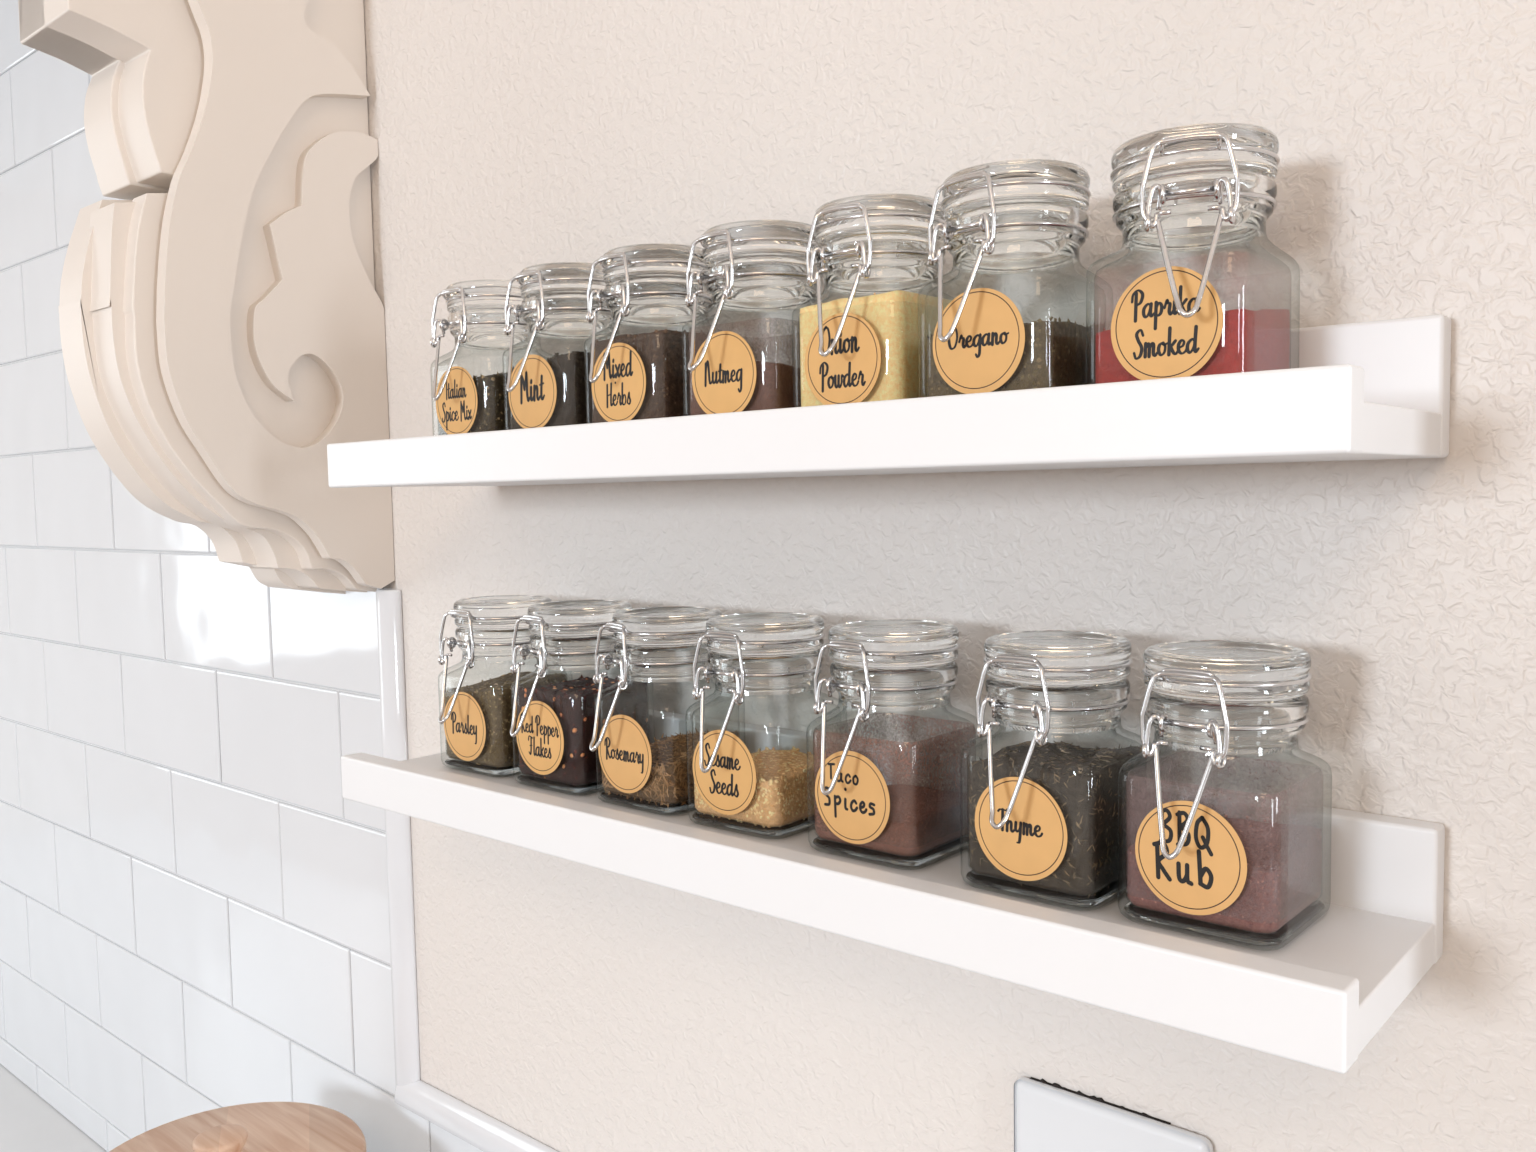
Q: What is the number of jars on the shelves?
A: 14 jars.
